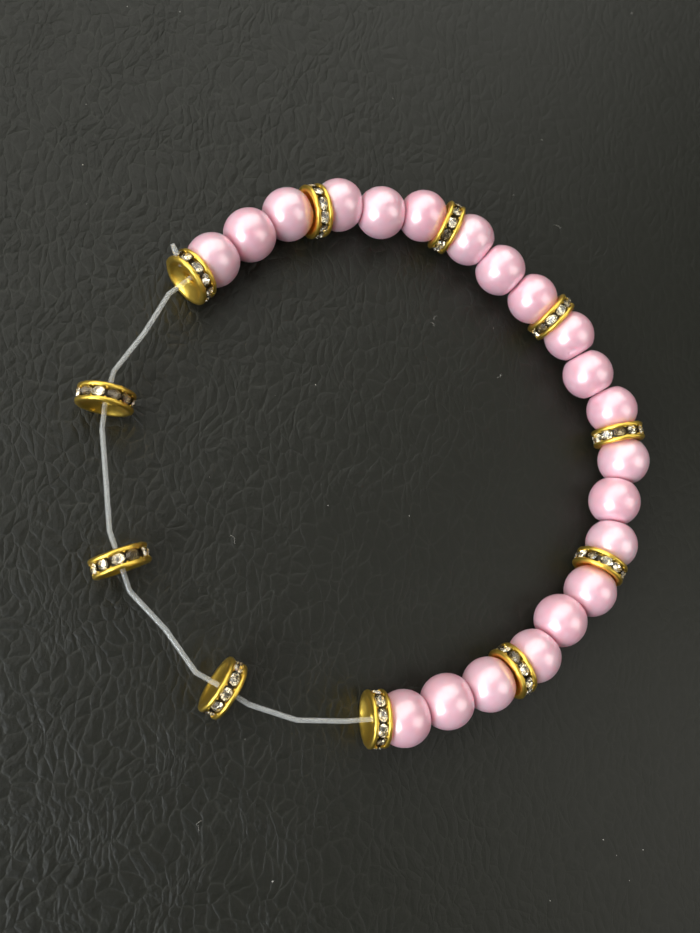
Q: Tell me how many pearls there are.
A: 21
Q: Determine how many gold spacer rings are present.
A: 11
